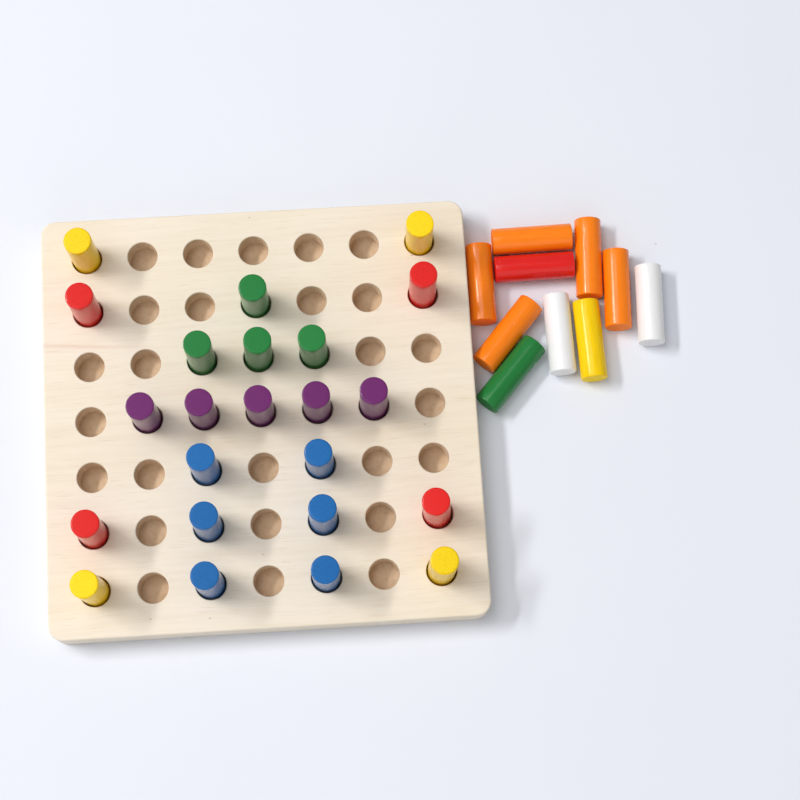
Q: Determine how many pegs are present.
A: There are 33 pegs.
